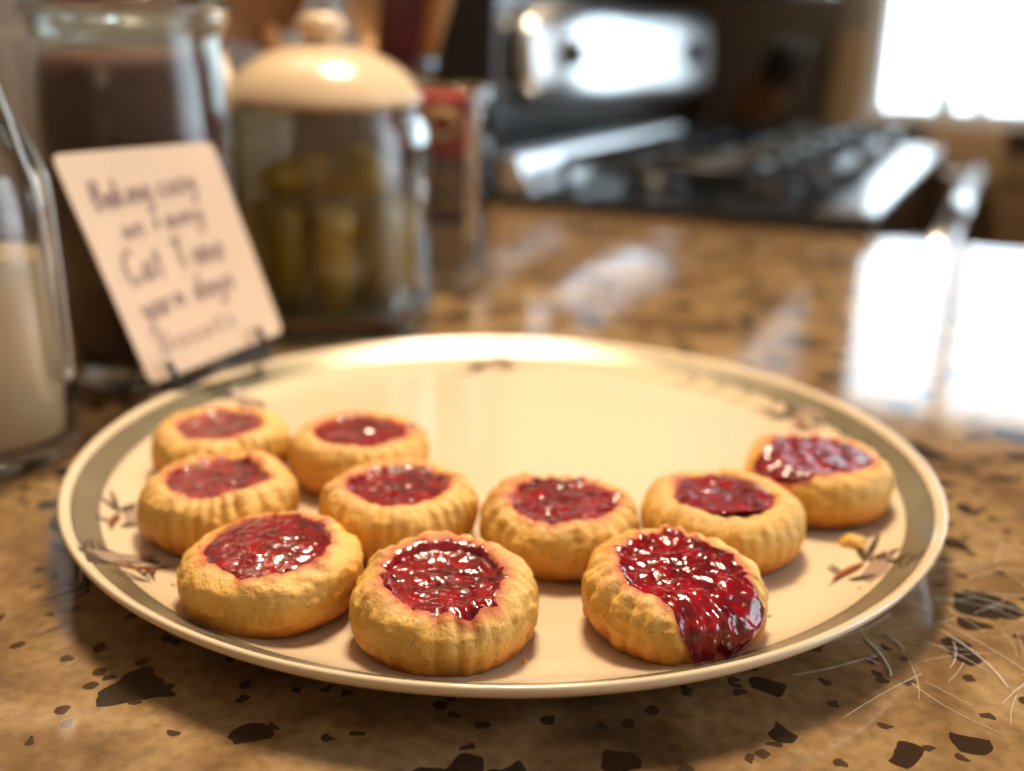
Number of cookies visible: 10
